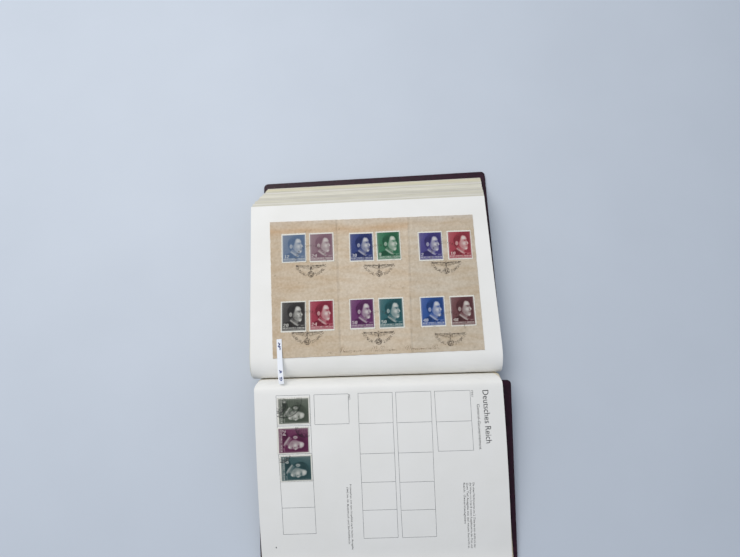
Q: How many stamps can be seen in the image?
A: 15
